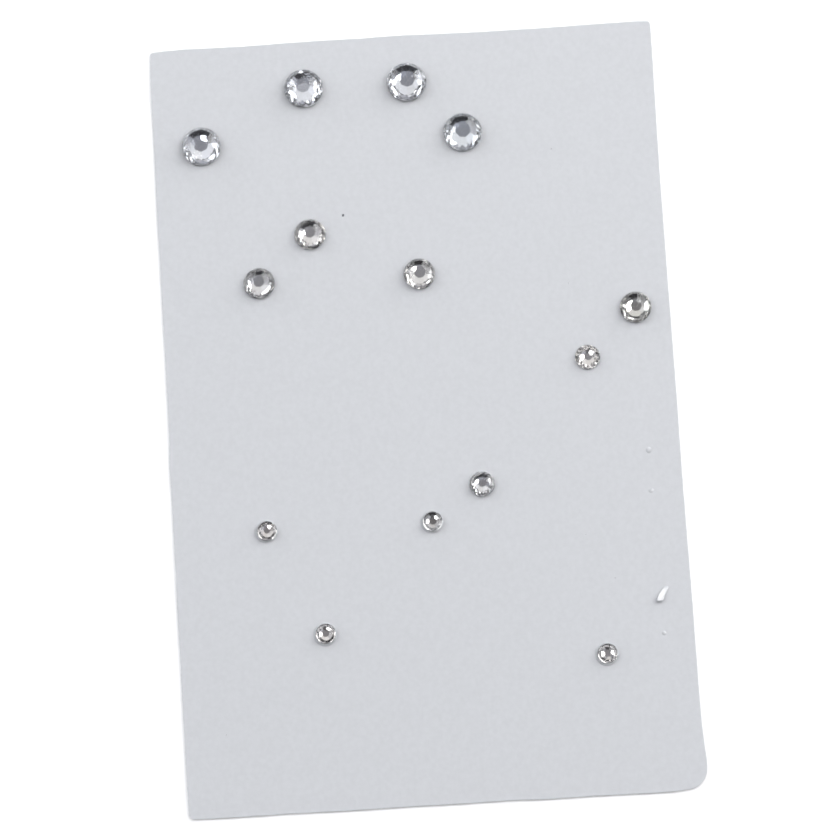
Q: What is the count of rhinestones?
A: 14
